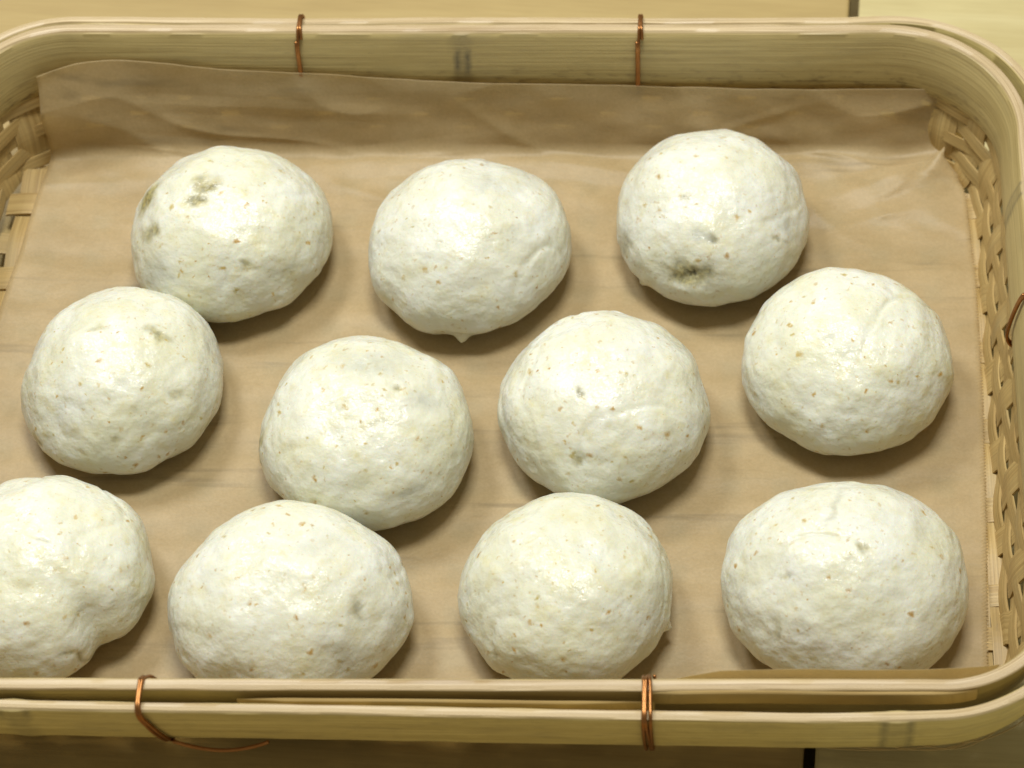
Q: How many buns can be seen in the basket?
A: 11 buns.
